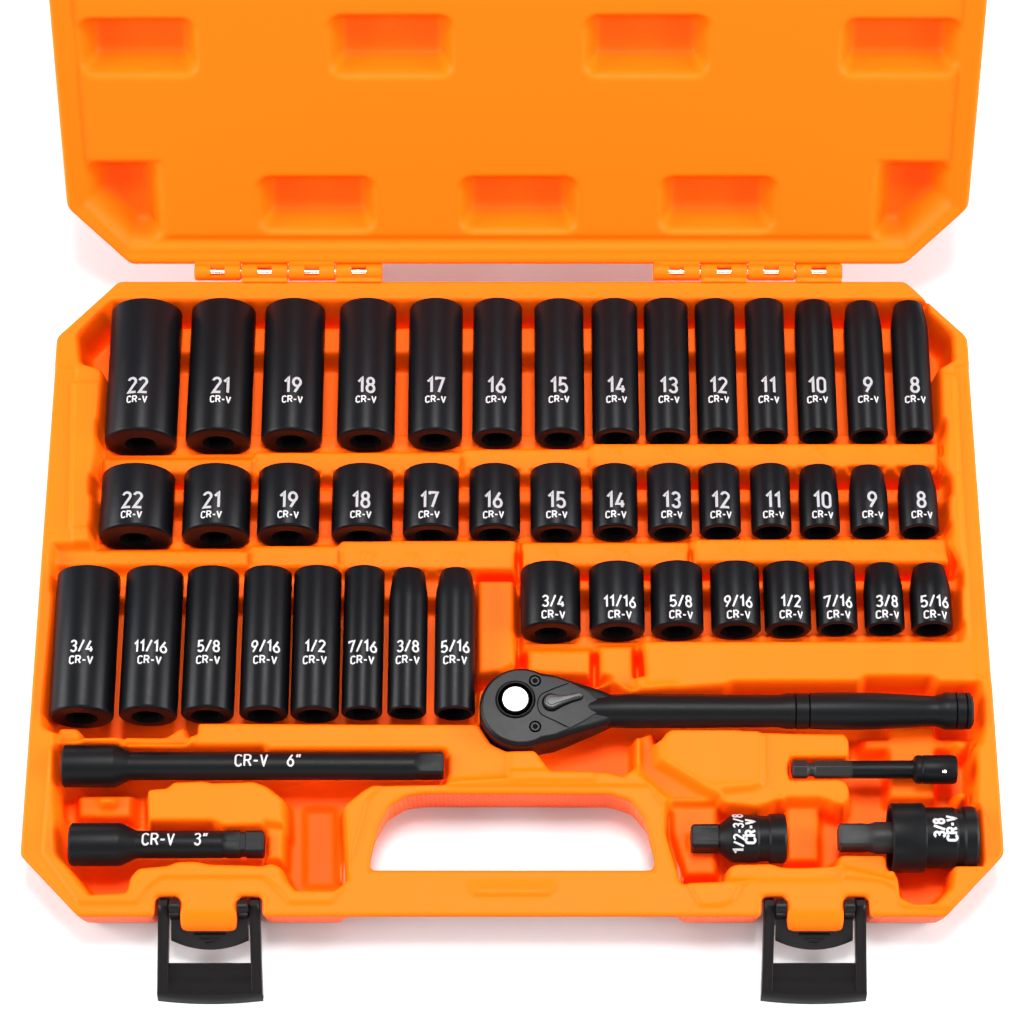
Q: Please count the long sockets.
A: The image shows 22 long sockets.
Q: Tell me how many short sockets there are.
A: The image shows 22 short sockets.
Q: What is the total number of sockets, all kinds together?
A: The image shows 44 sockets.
